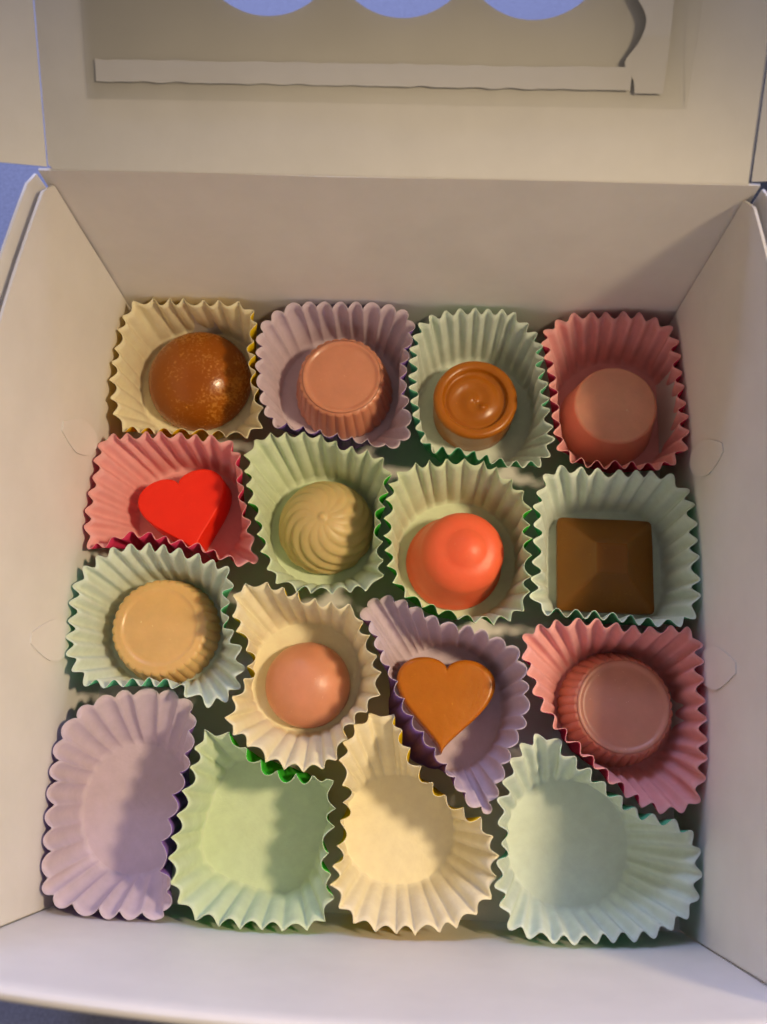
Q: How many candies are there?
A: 12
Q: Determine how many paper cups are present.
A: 16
